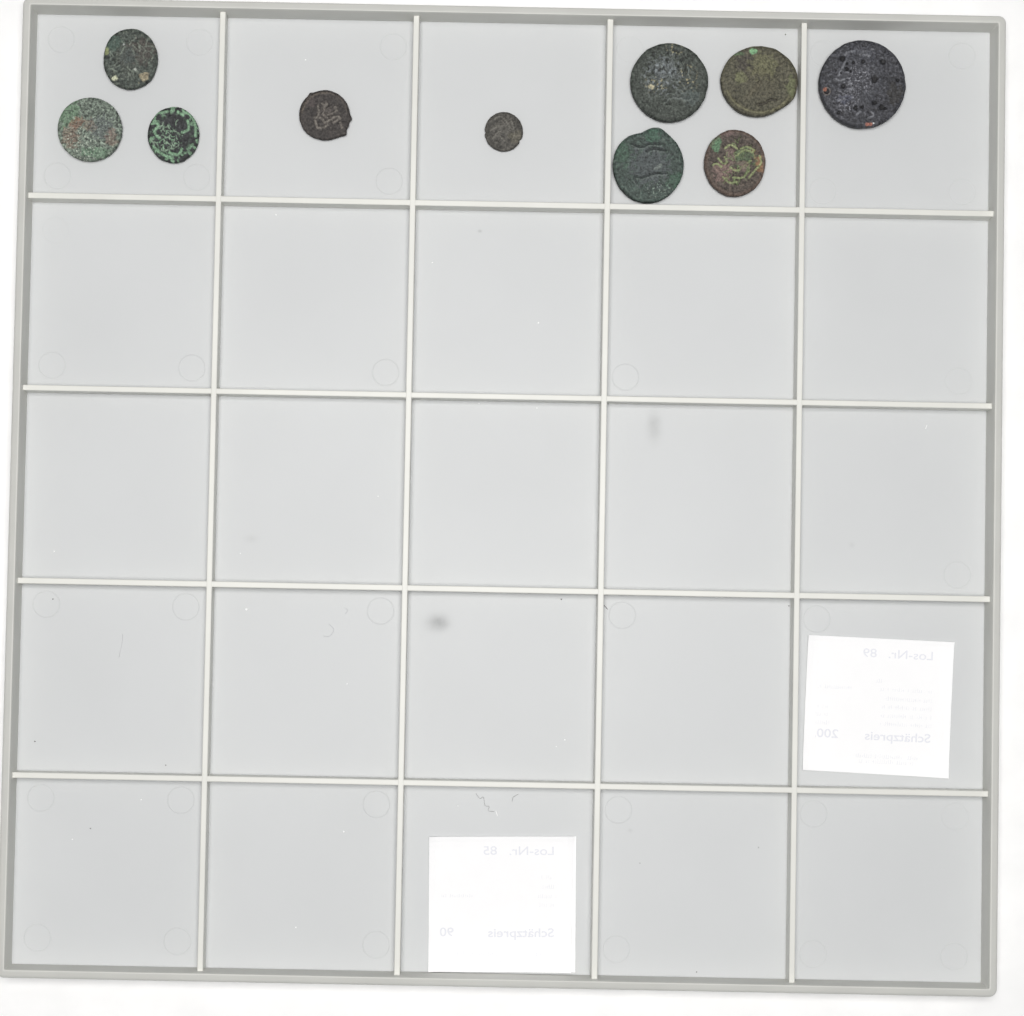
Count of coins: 10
